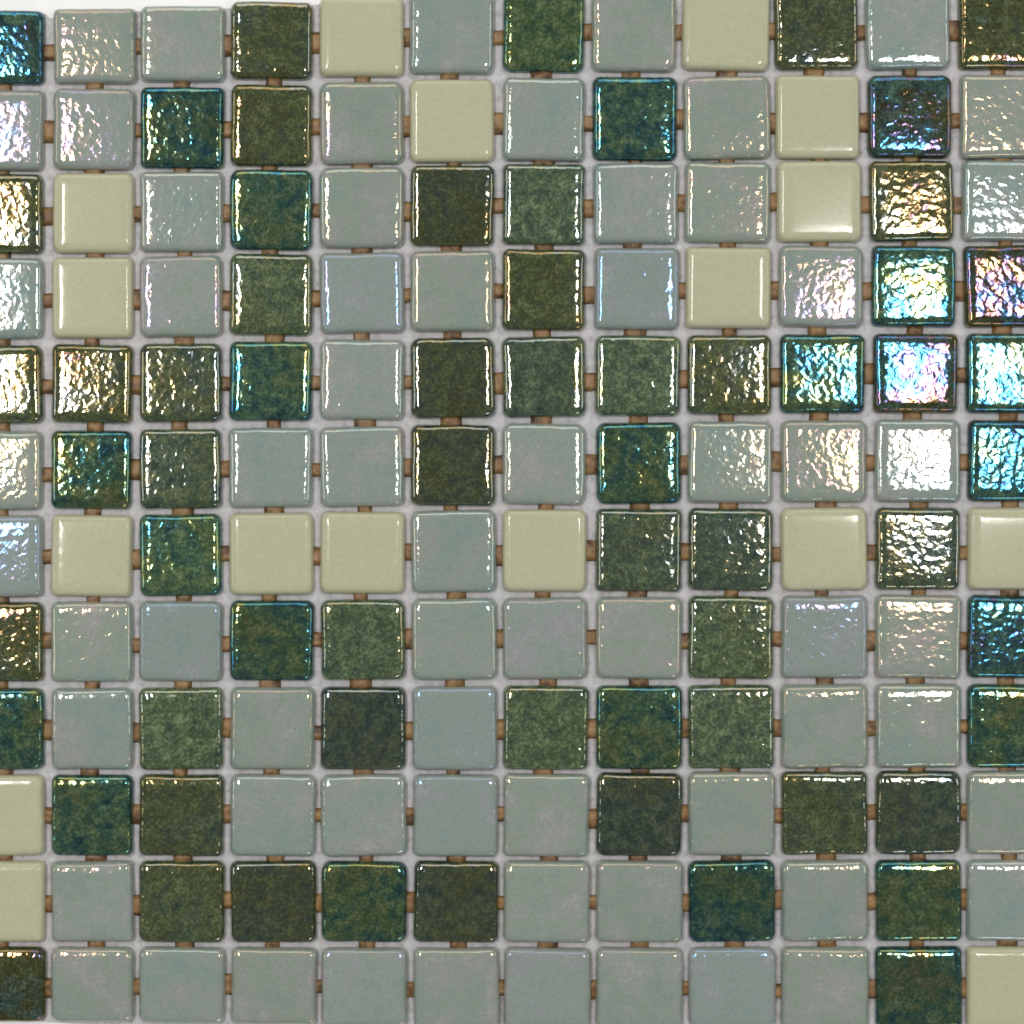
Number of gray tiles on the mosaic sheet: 64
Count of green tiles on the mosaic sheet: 63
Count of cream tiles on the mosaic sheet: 17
